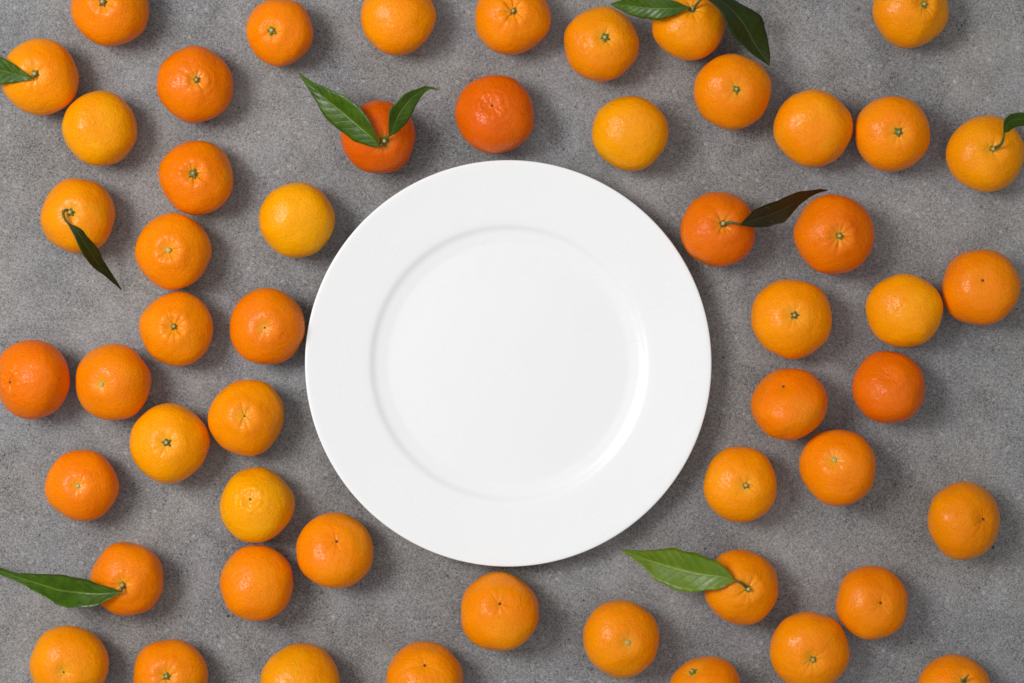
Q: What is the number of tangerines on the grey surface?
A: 53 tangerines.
